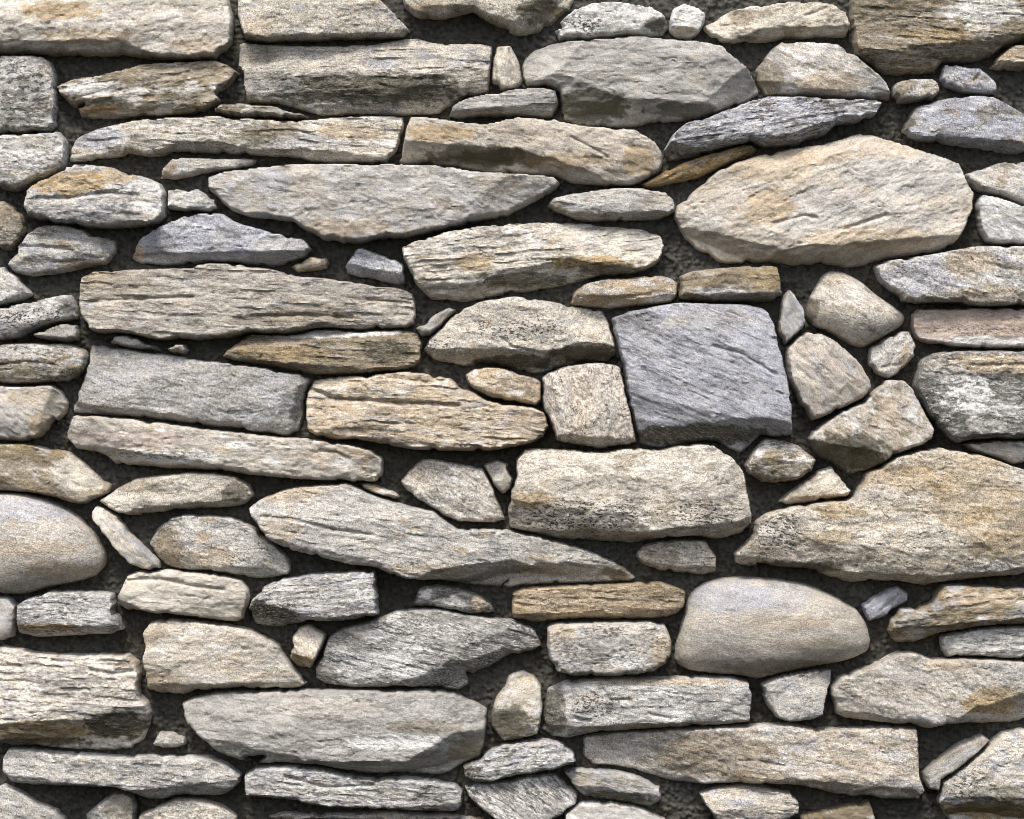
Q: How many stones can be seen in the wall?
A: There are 116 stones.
